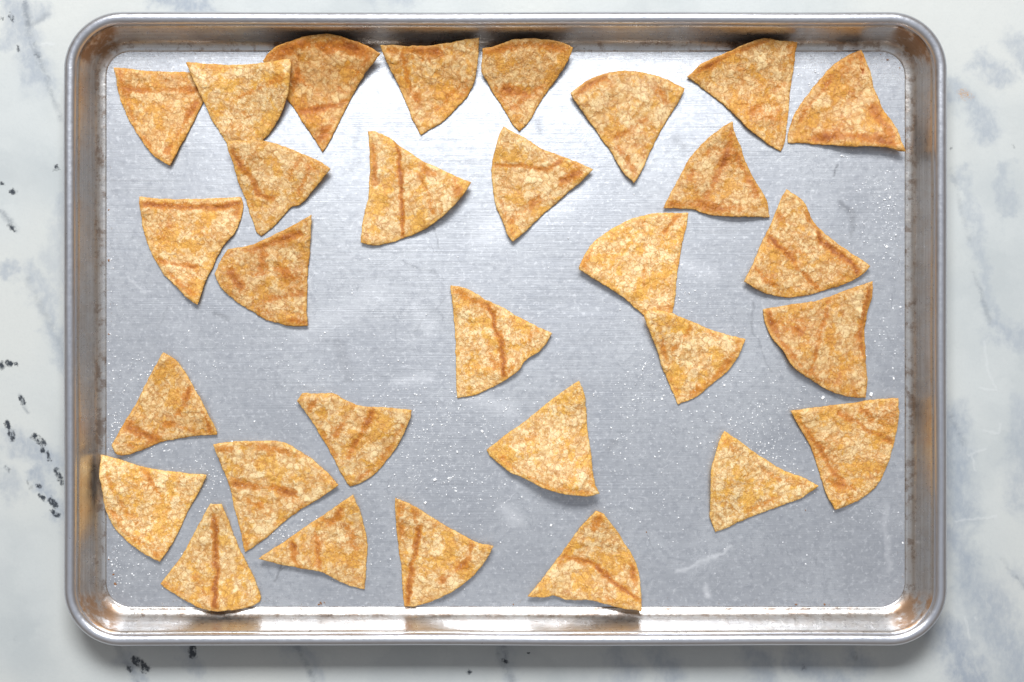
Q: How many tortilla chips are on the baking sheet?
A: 30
